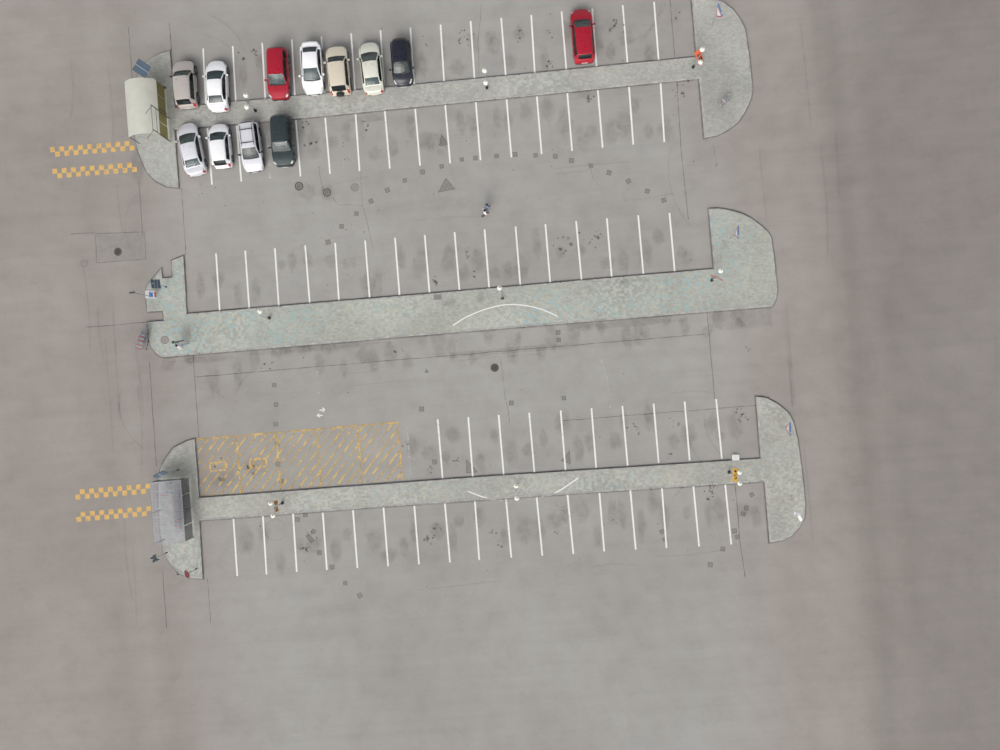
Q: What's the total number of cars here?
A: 12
